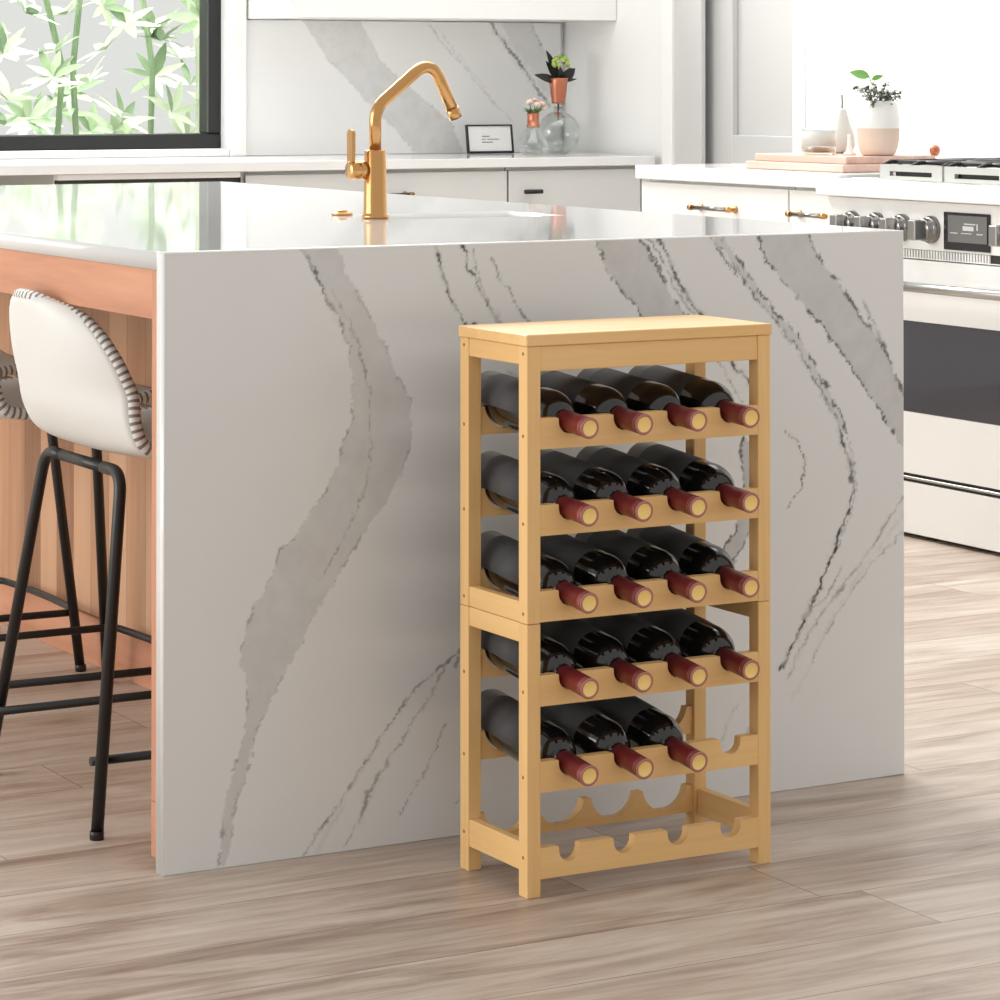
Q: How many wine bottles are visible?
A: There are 19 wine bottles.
